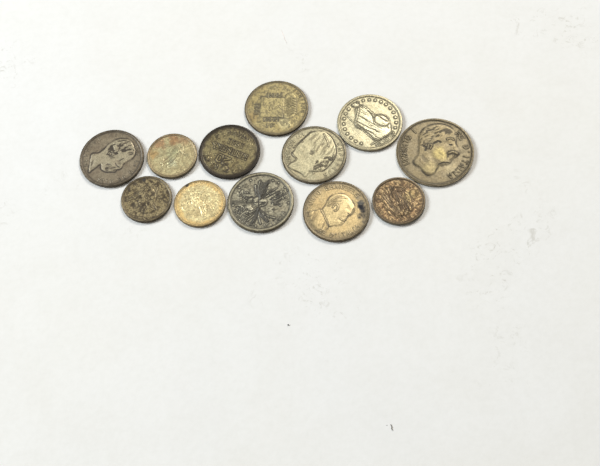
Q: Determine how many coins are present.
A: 12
